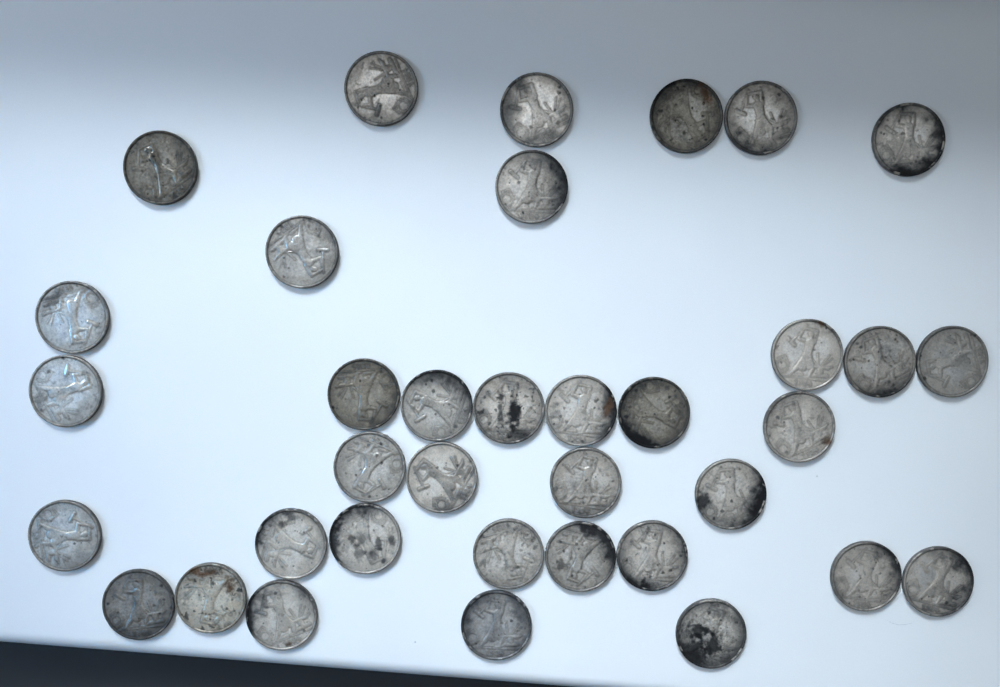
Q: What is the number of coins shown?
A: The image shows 36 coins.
